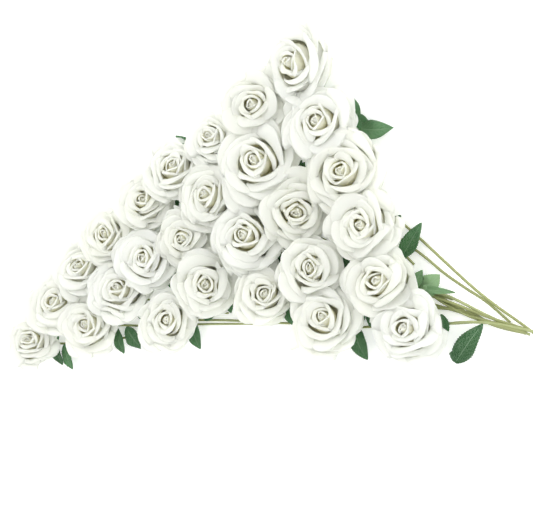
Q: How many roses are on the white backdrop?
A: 27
